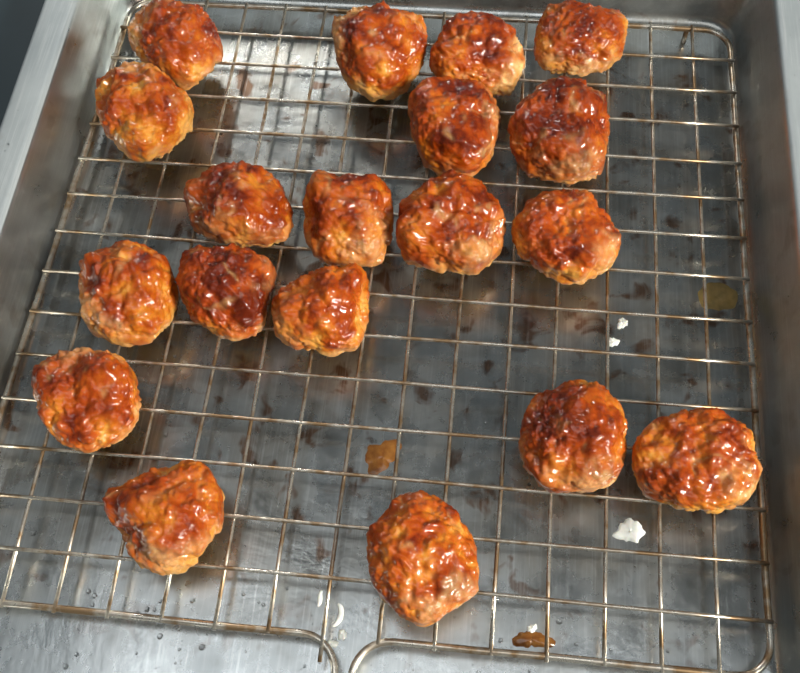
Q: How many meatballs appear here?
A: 19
